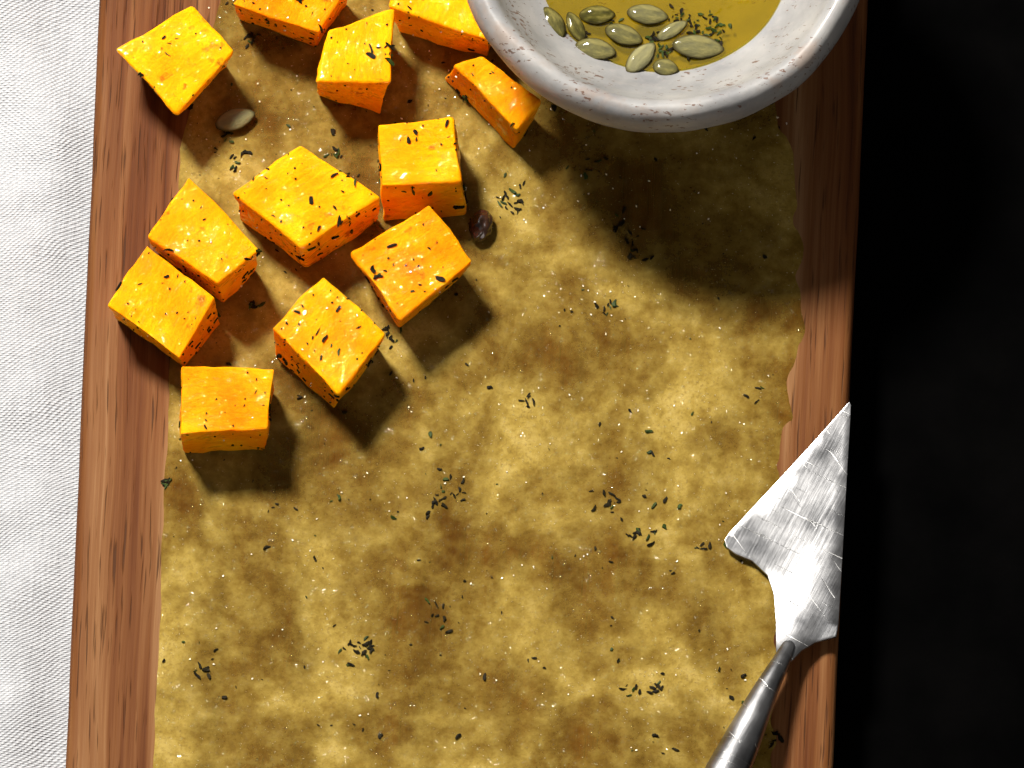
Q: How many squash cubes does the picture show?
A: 12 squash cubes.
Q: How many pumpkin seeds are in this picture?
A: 11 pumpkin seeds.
